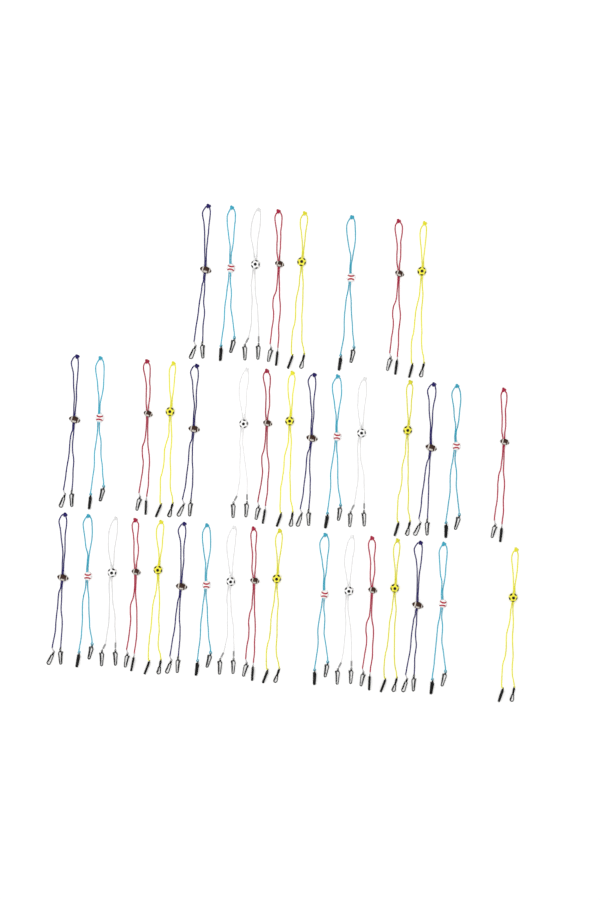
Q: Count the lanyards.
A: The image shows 40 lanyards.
